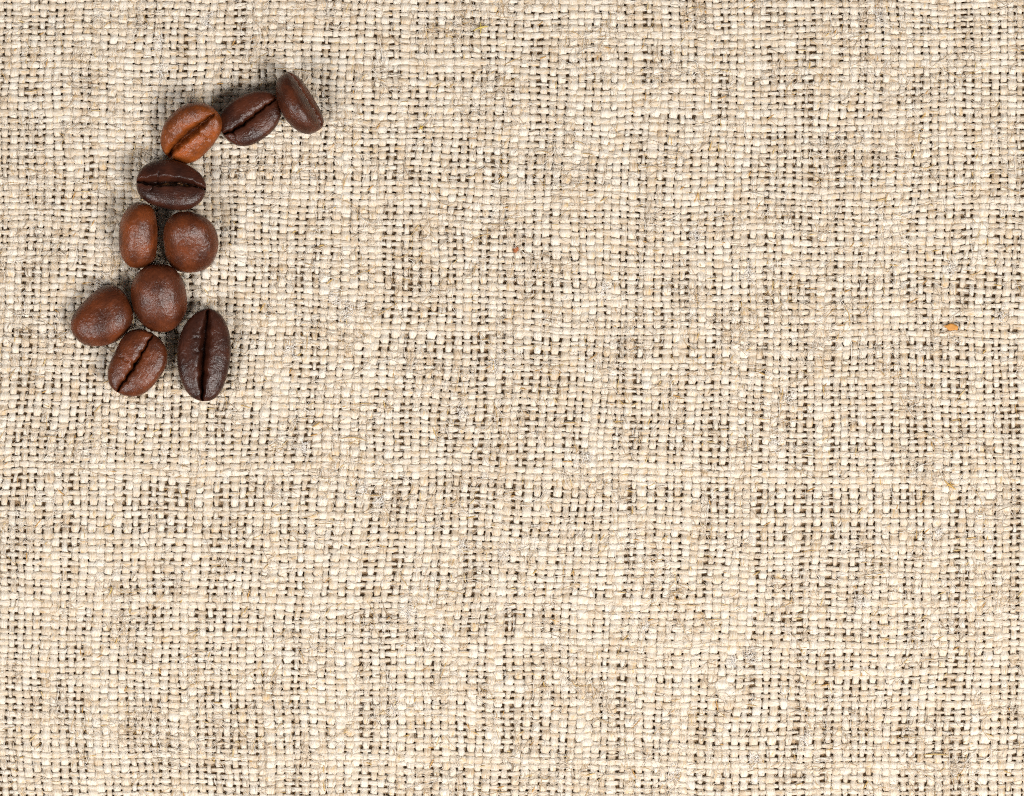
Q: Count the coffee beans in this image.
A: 10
